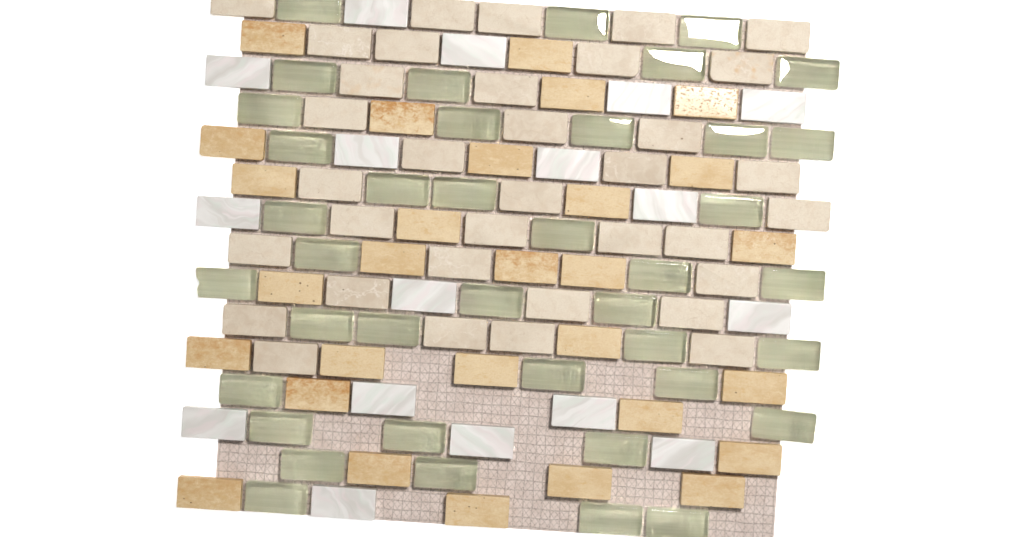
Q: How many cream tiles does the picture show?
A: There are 35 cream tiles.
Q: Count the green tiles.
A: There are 40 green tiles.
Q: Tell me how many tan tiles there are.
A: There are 29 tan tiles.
